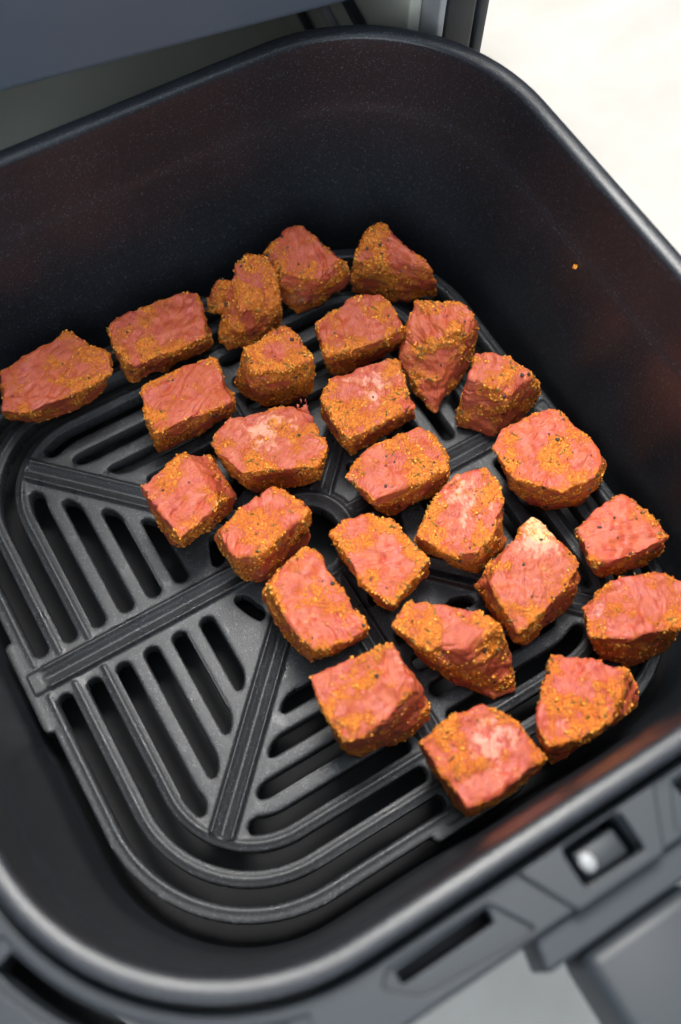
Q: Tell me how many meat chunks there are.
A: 26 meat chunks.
